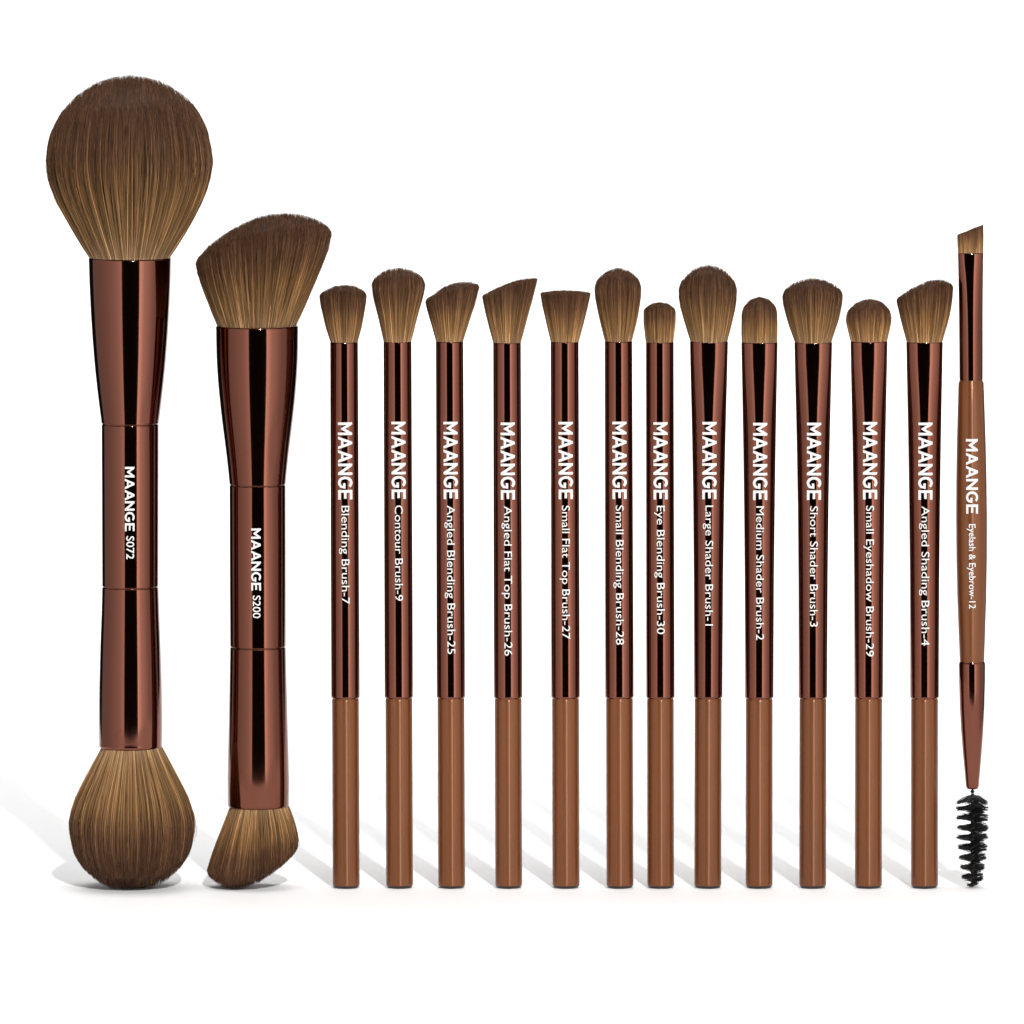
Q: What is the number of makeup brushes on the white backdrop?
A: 15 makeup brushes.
